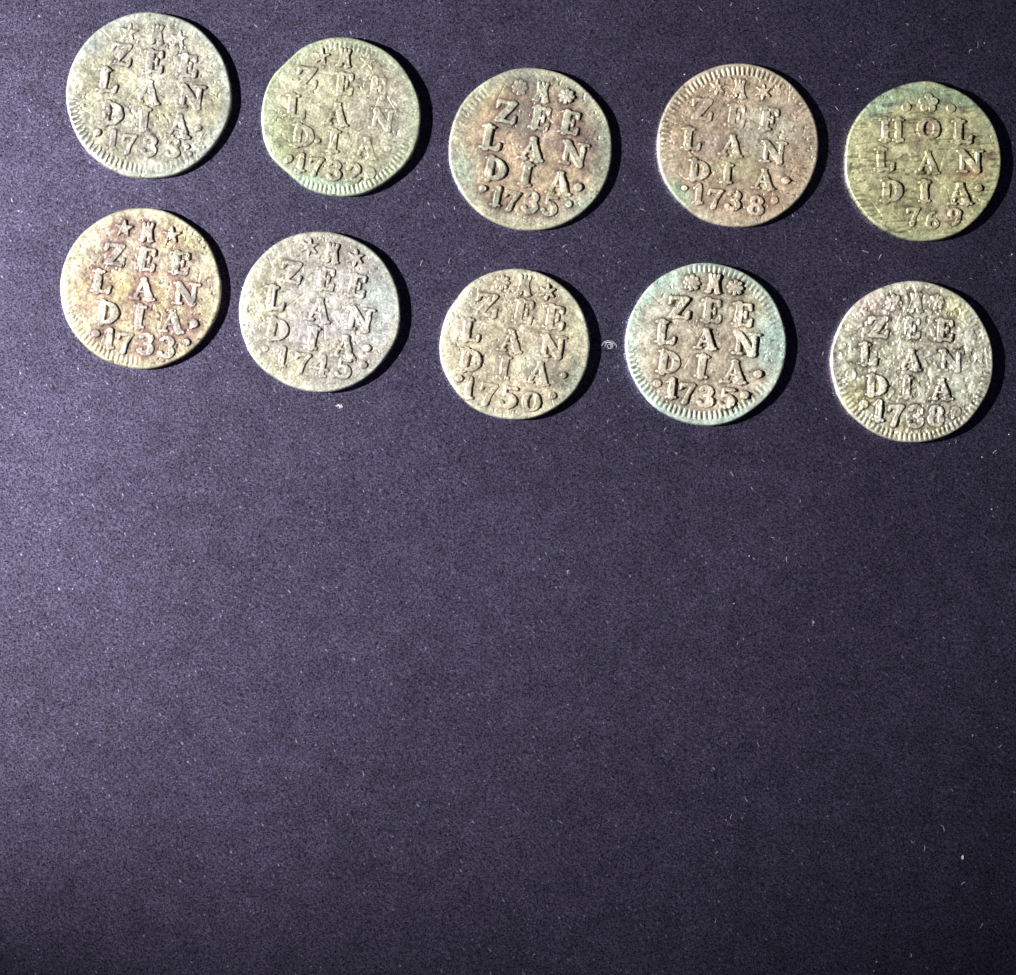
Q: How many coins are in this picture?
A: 10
